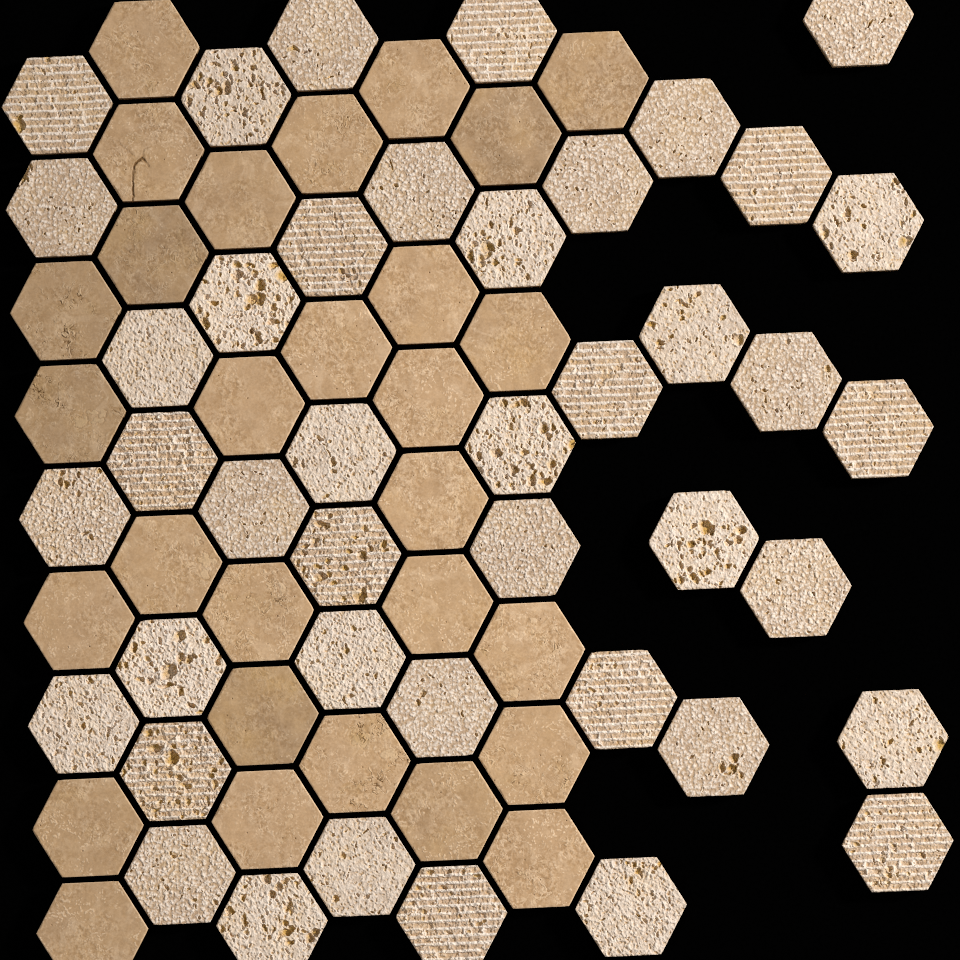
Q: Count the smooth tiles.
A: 29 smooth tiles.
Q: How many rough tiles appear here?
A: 42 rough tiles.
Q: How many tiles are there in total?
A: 71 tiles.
